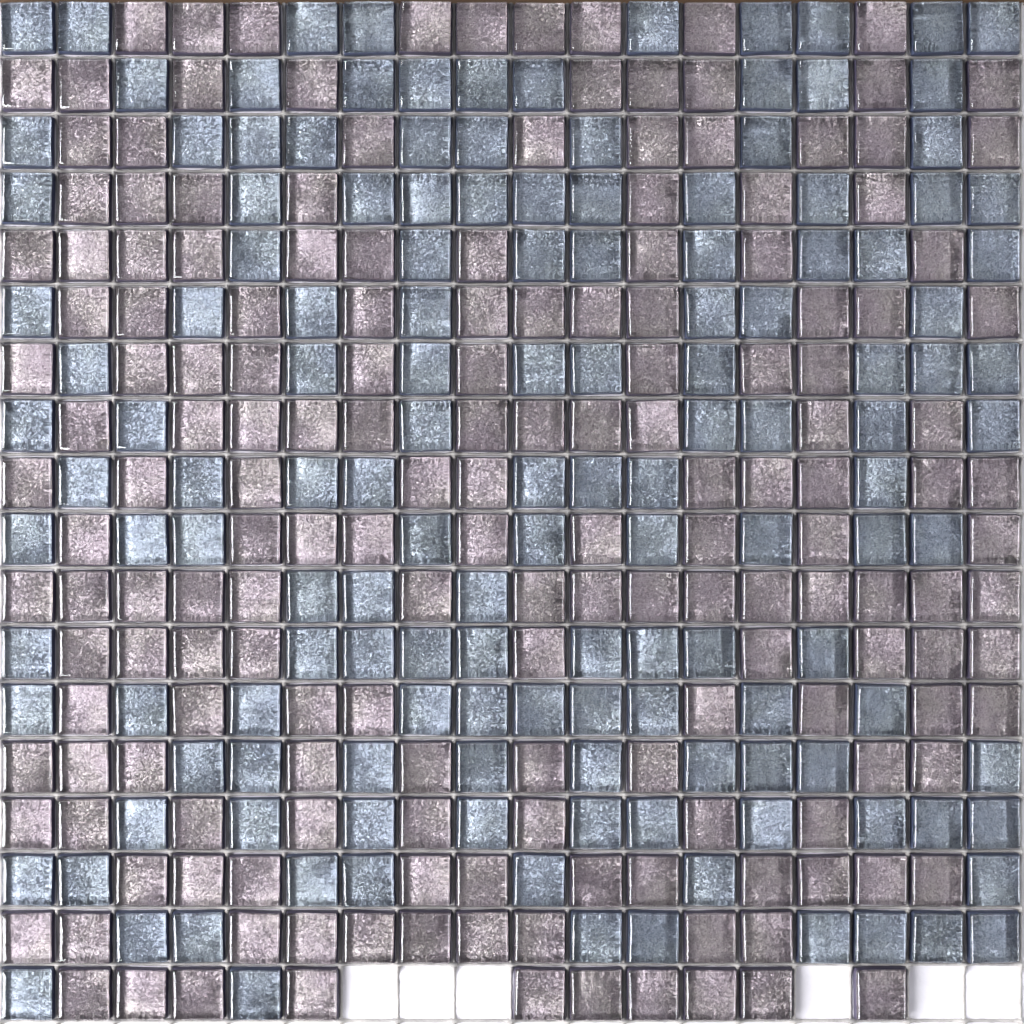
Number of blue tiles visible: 144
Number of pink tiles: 174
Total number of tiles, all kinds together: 318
